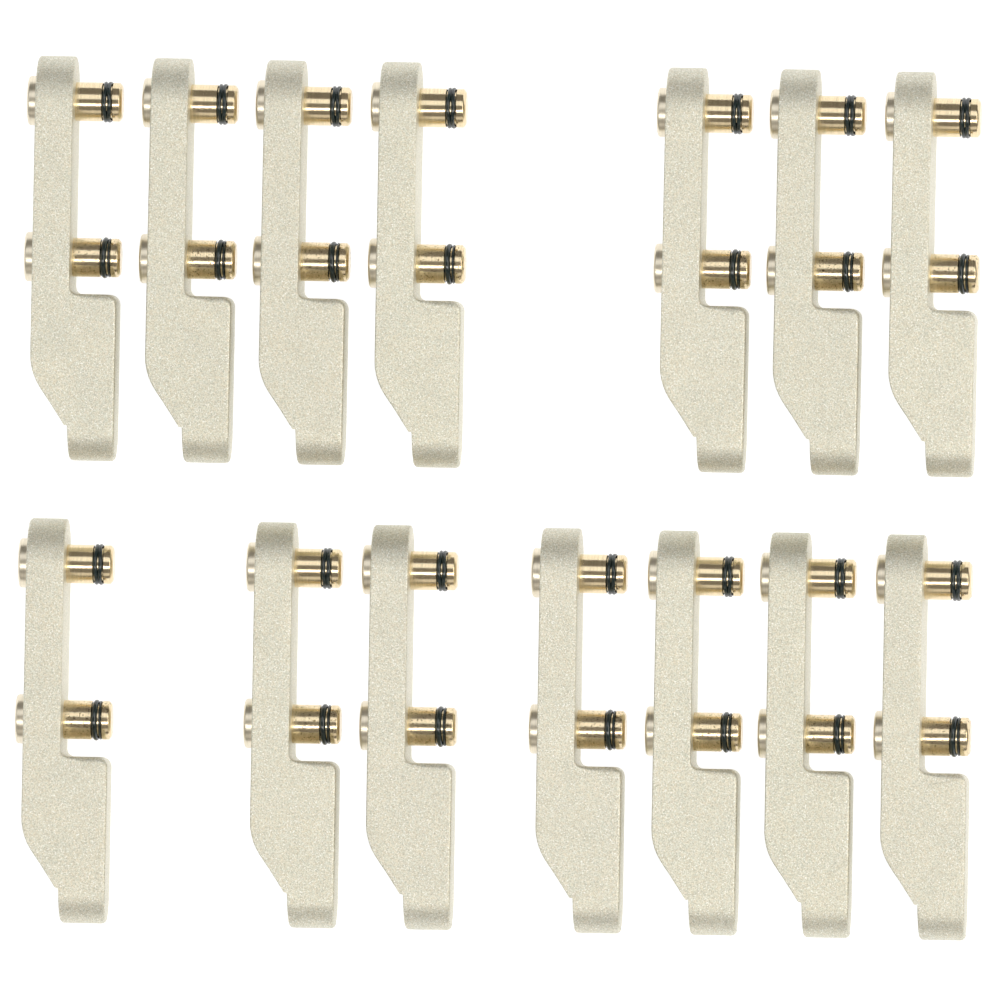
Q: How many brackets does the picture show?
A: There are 14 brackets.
